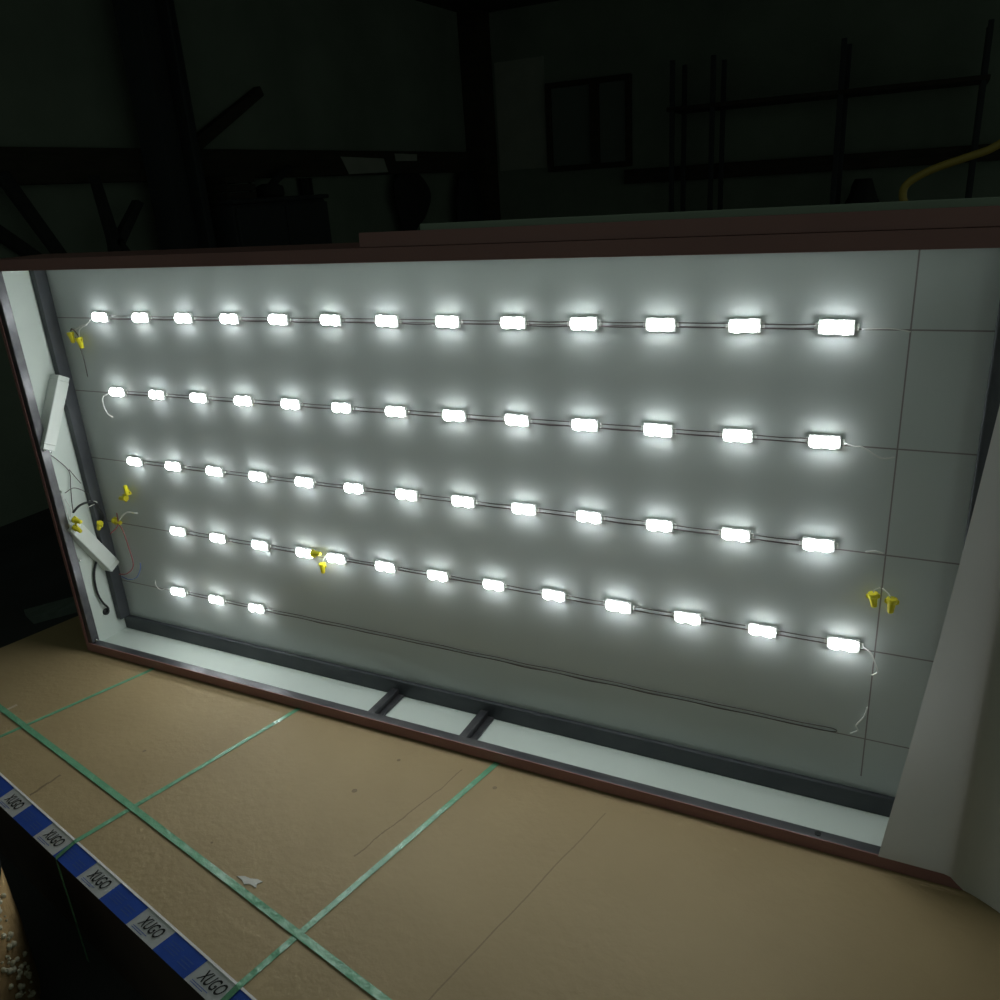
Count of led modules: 55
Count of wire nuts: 12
